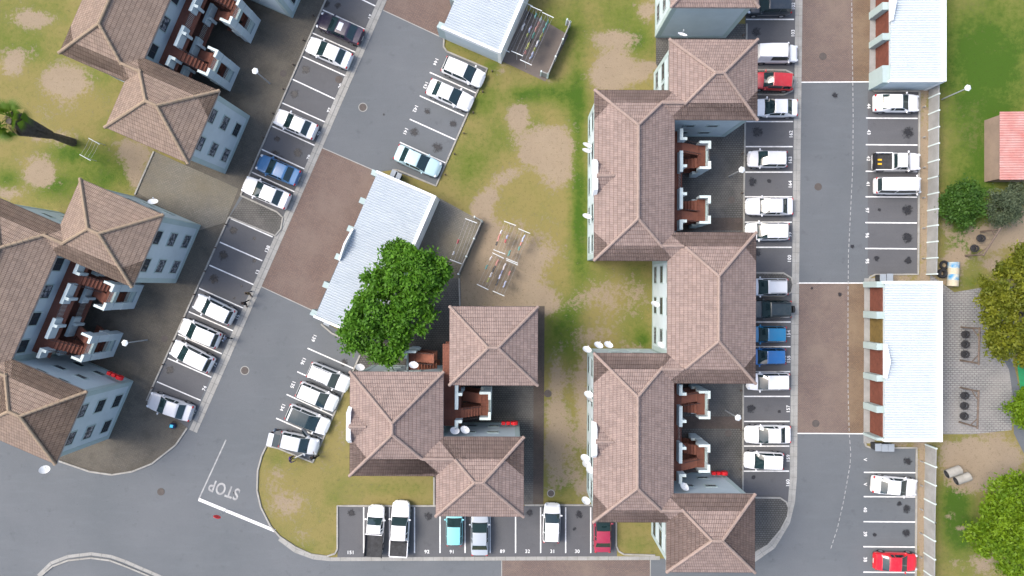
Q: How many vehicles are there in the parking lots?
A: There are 41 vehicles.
